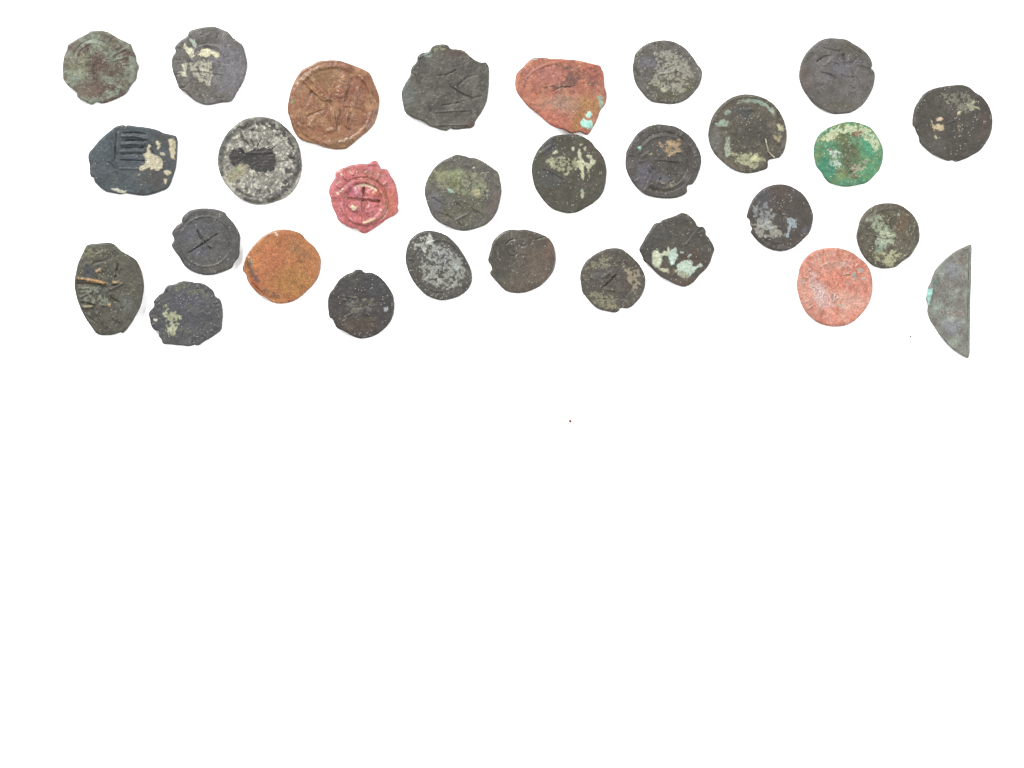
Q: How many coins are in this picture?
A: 29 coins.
